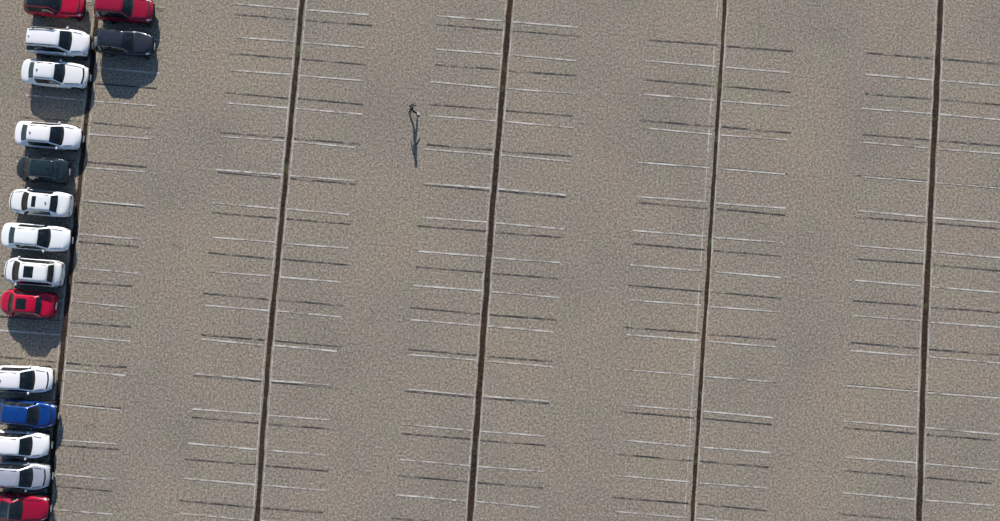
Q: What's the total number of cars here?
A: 16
